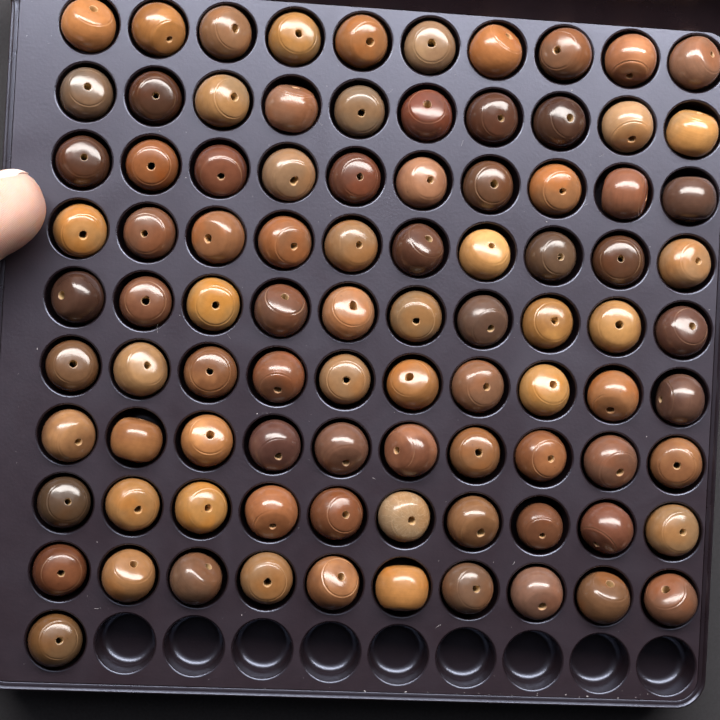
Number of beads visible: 91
